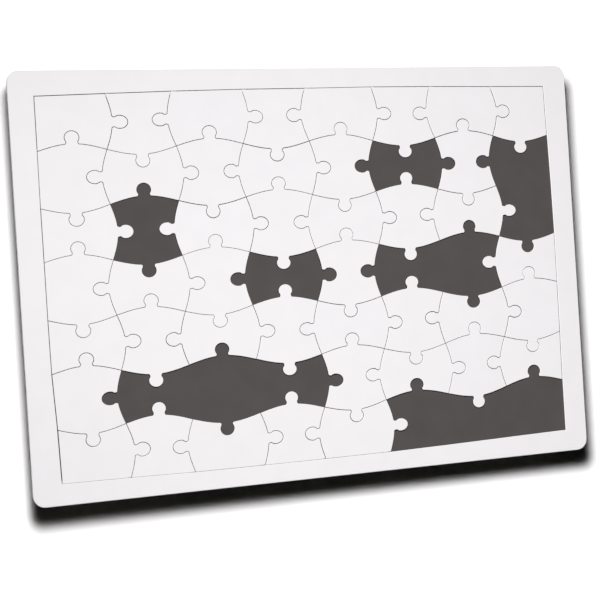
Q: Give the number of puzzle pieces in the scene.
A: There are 43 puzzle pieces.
